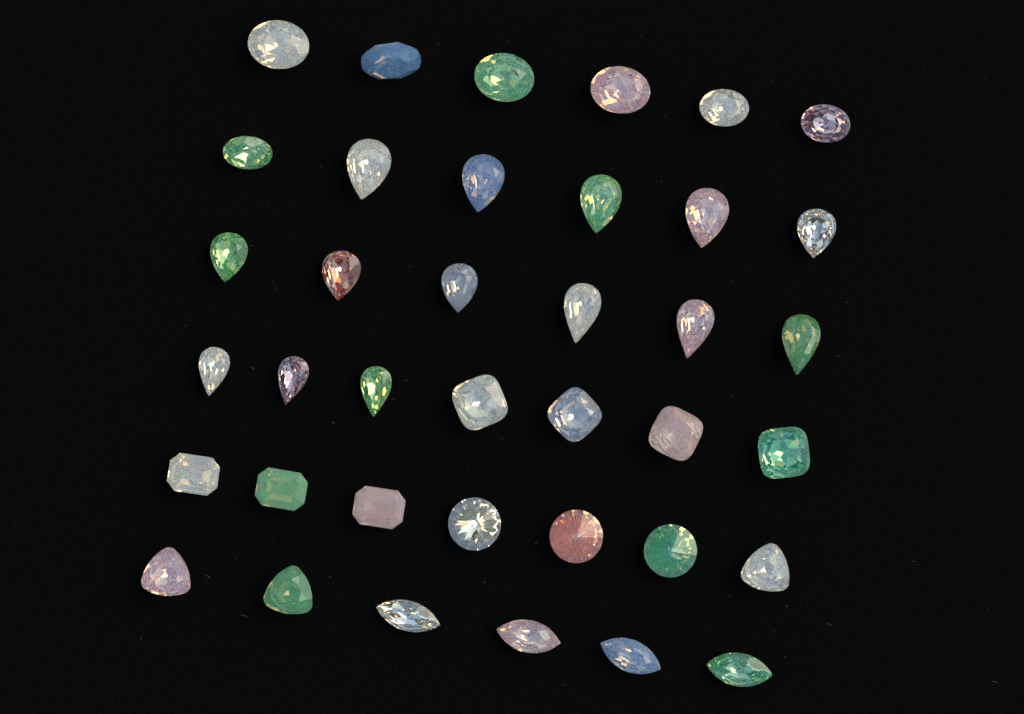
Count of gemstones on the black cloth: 38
